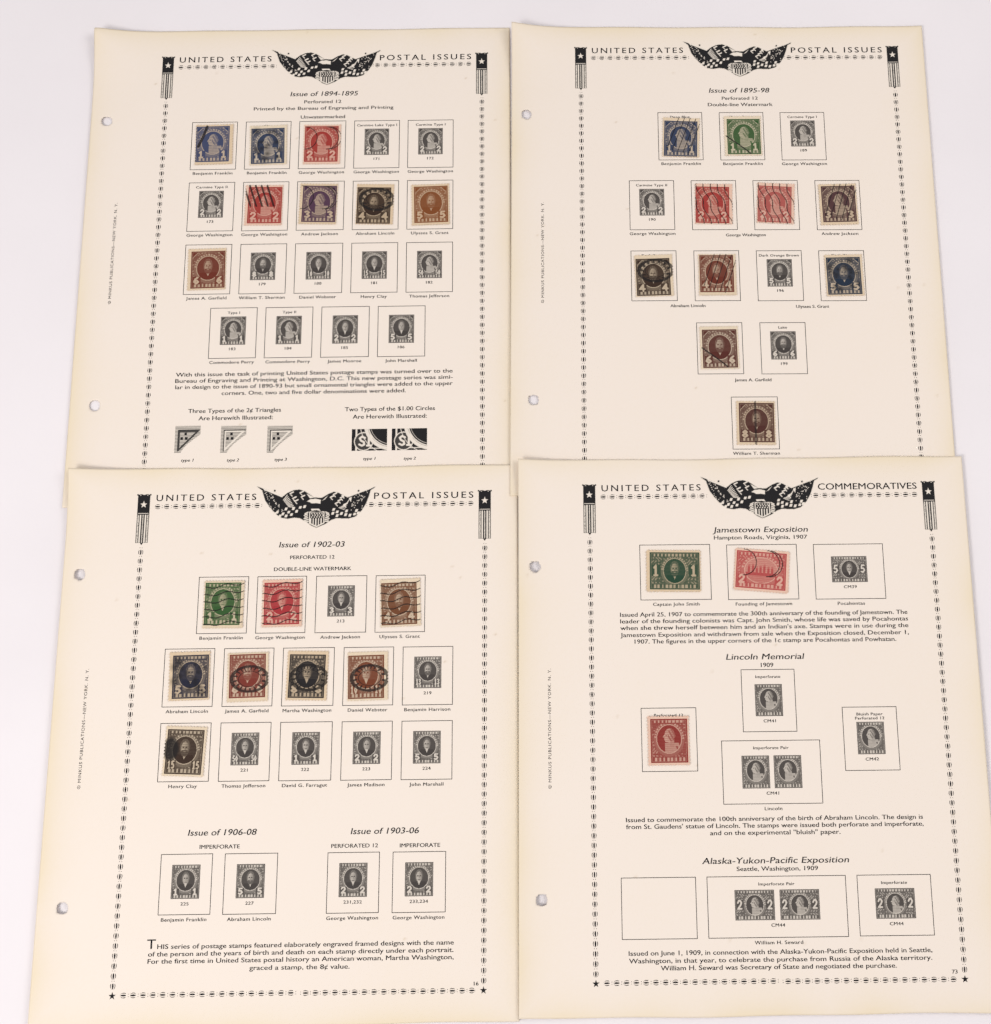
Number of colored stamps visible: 29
